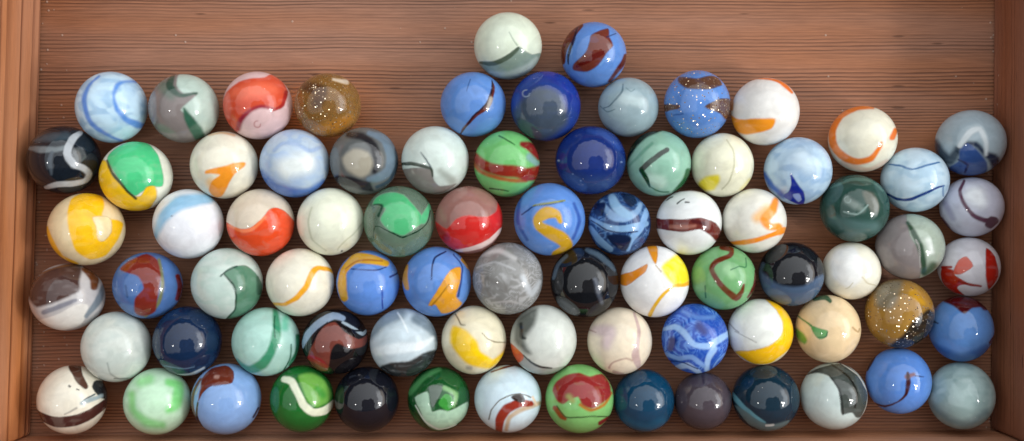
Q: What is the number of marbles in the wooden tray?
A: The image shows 78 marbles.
